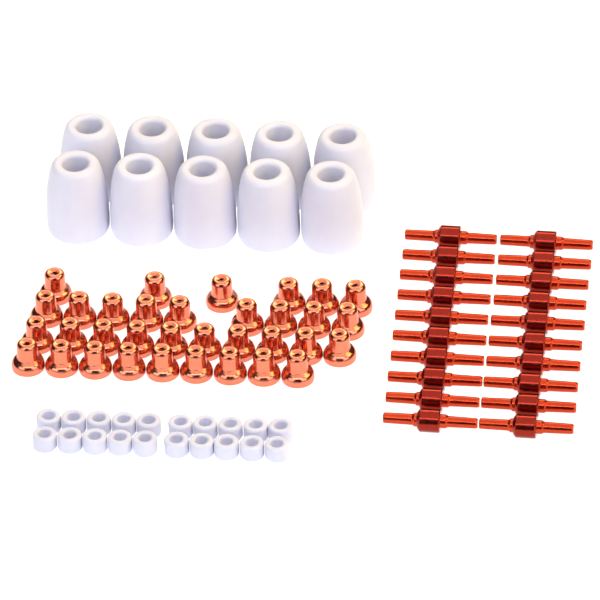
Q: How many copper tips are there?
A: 34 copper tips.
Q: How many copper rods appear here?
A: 20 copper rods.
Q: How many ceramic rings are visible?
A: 20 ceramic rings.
